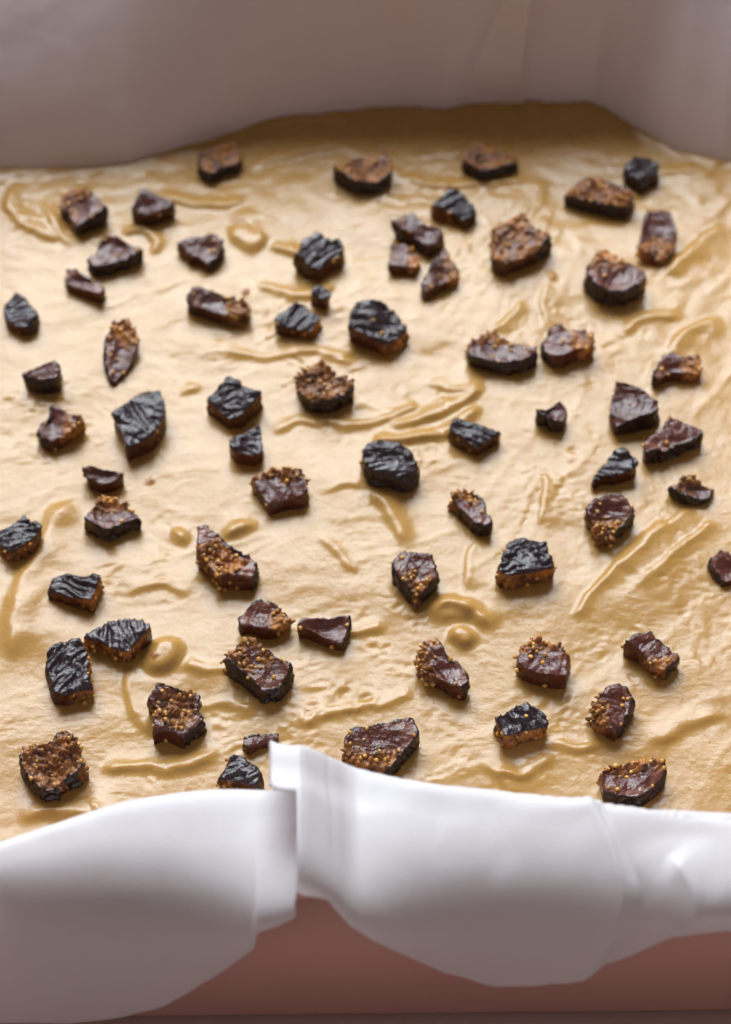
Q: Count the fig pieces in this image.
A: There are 67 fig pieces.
